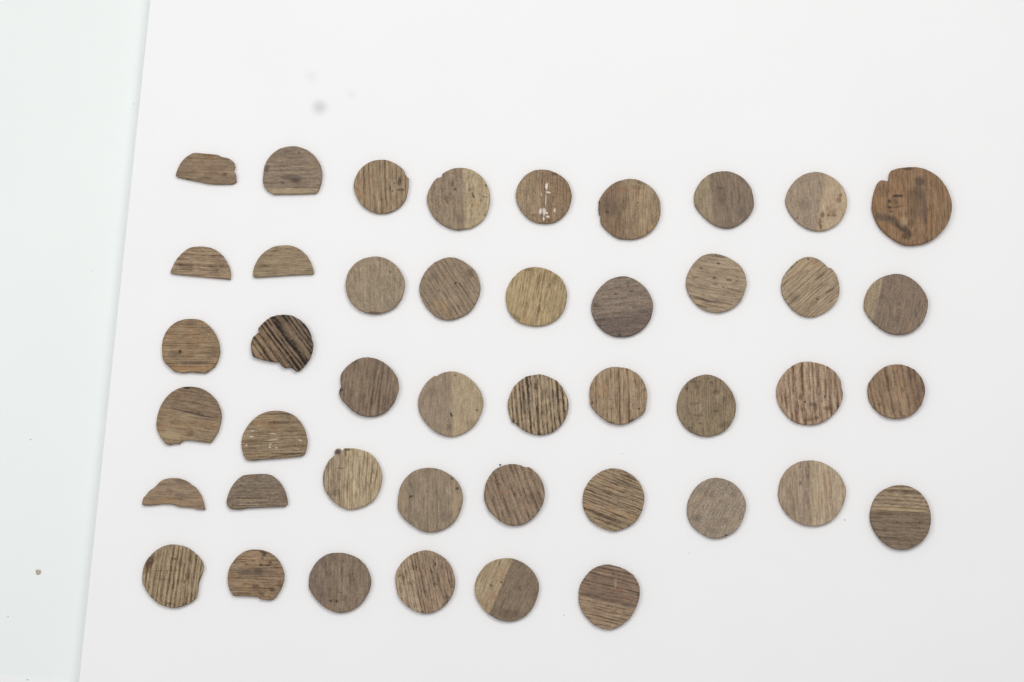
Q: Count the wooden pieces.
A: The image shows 44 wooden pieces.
